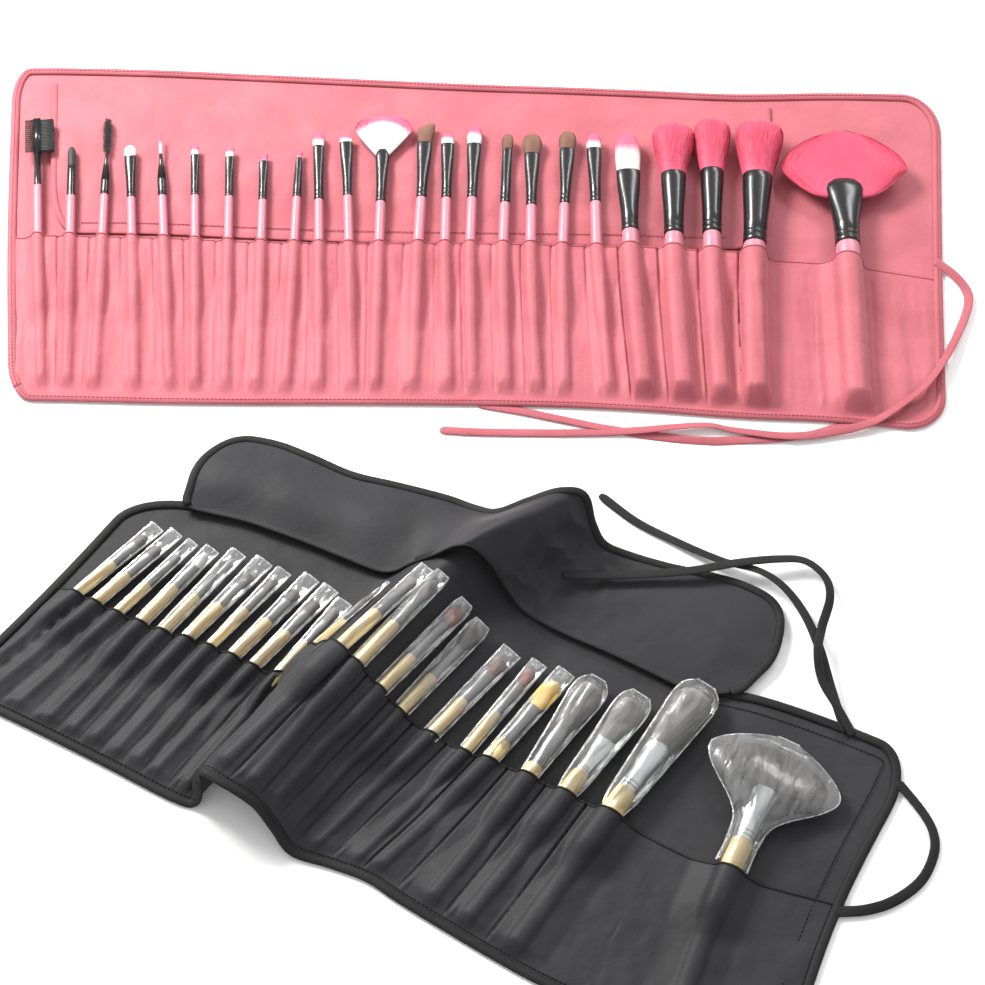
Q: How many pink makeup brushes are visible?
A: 24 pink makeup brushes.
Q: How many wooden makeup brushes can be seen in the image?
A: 22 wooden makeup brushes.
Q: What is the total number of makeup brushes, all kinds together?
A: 46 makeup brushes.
